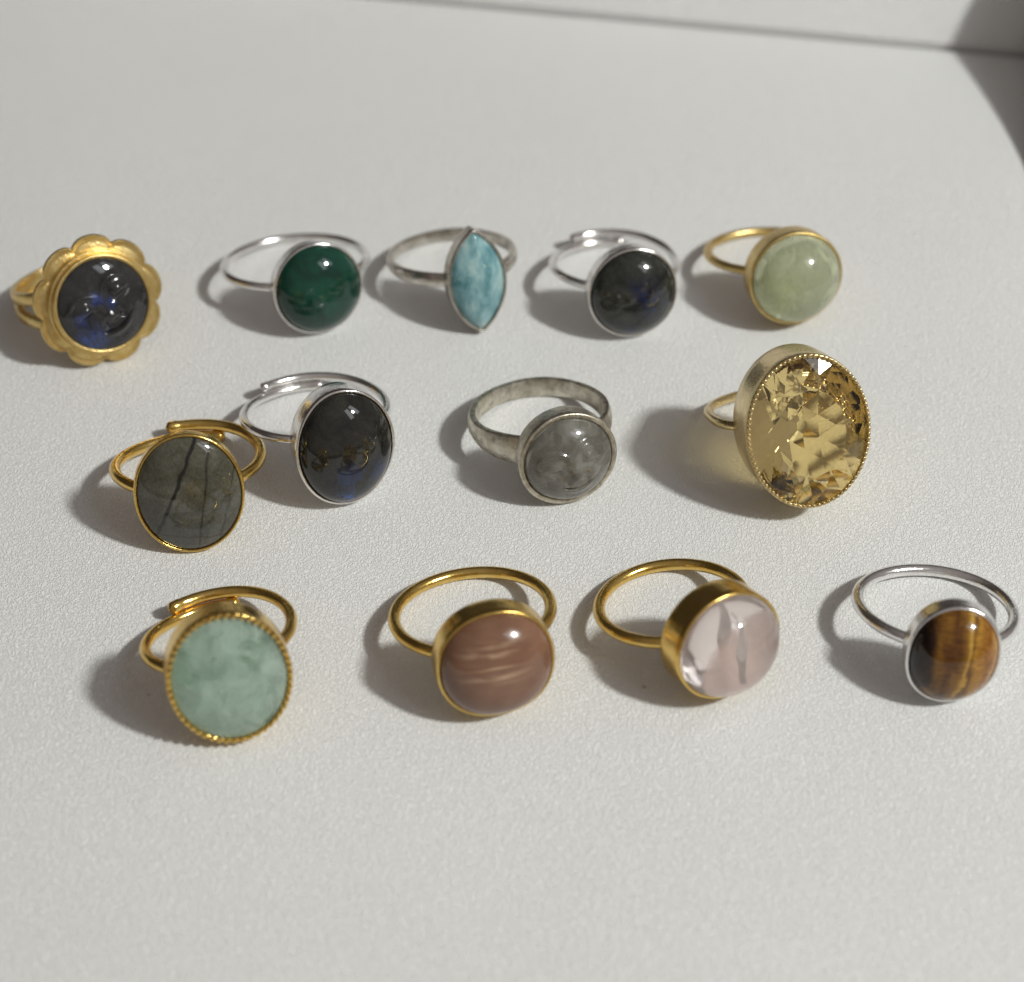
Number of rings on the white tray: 13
